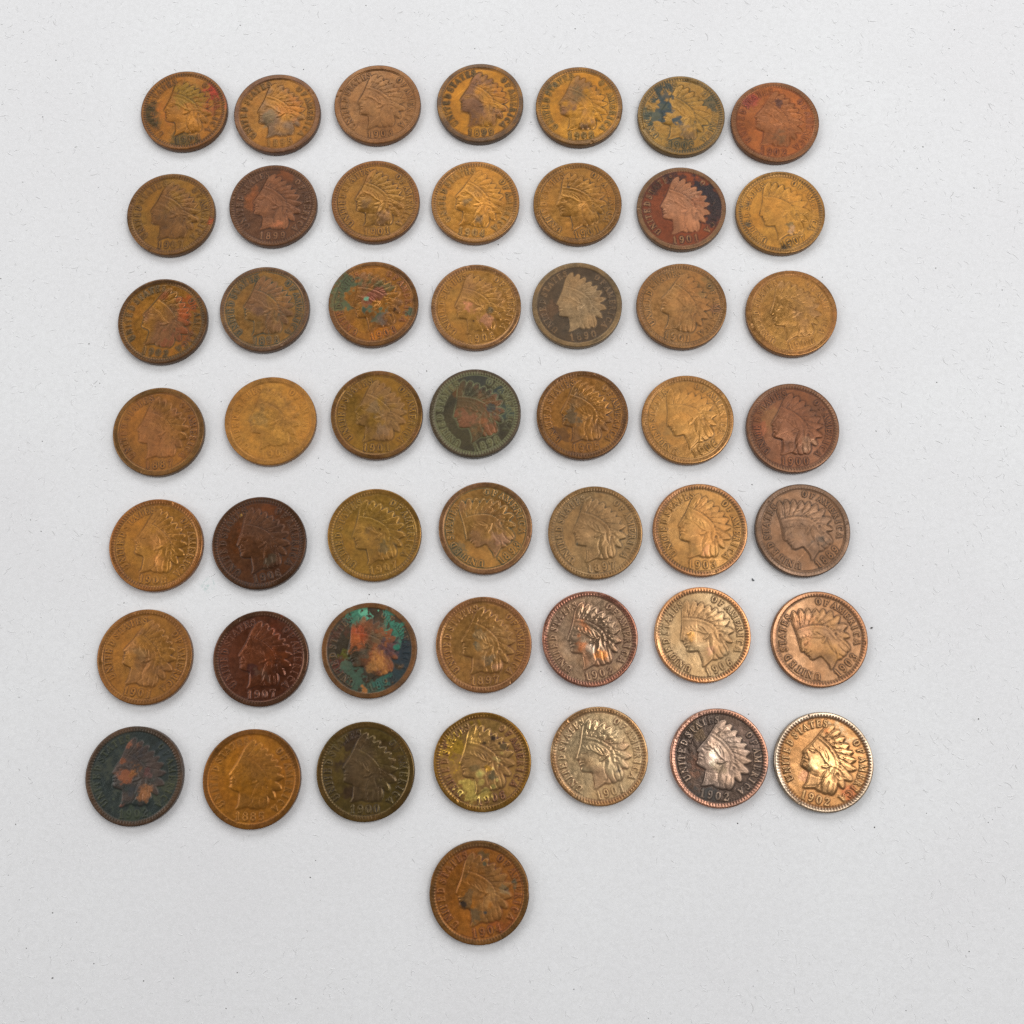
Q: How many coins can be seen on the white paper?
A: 50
